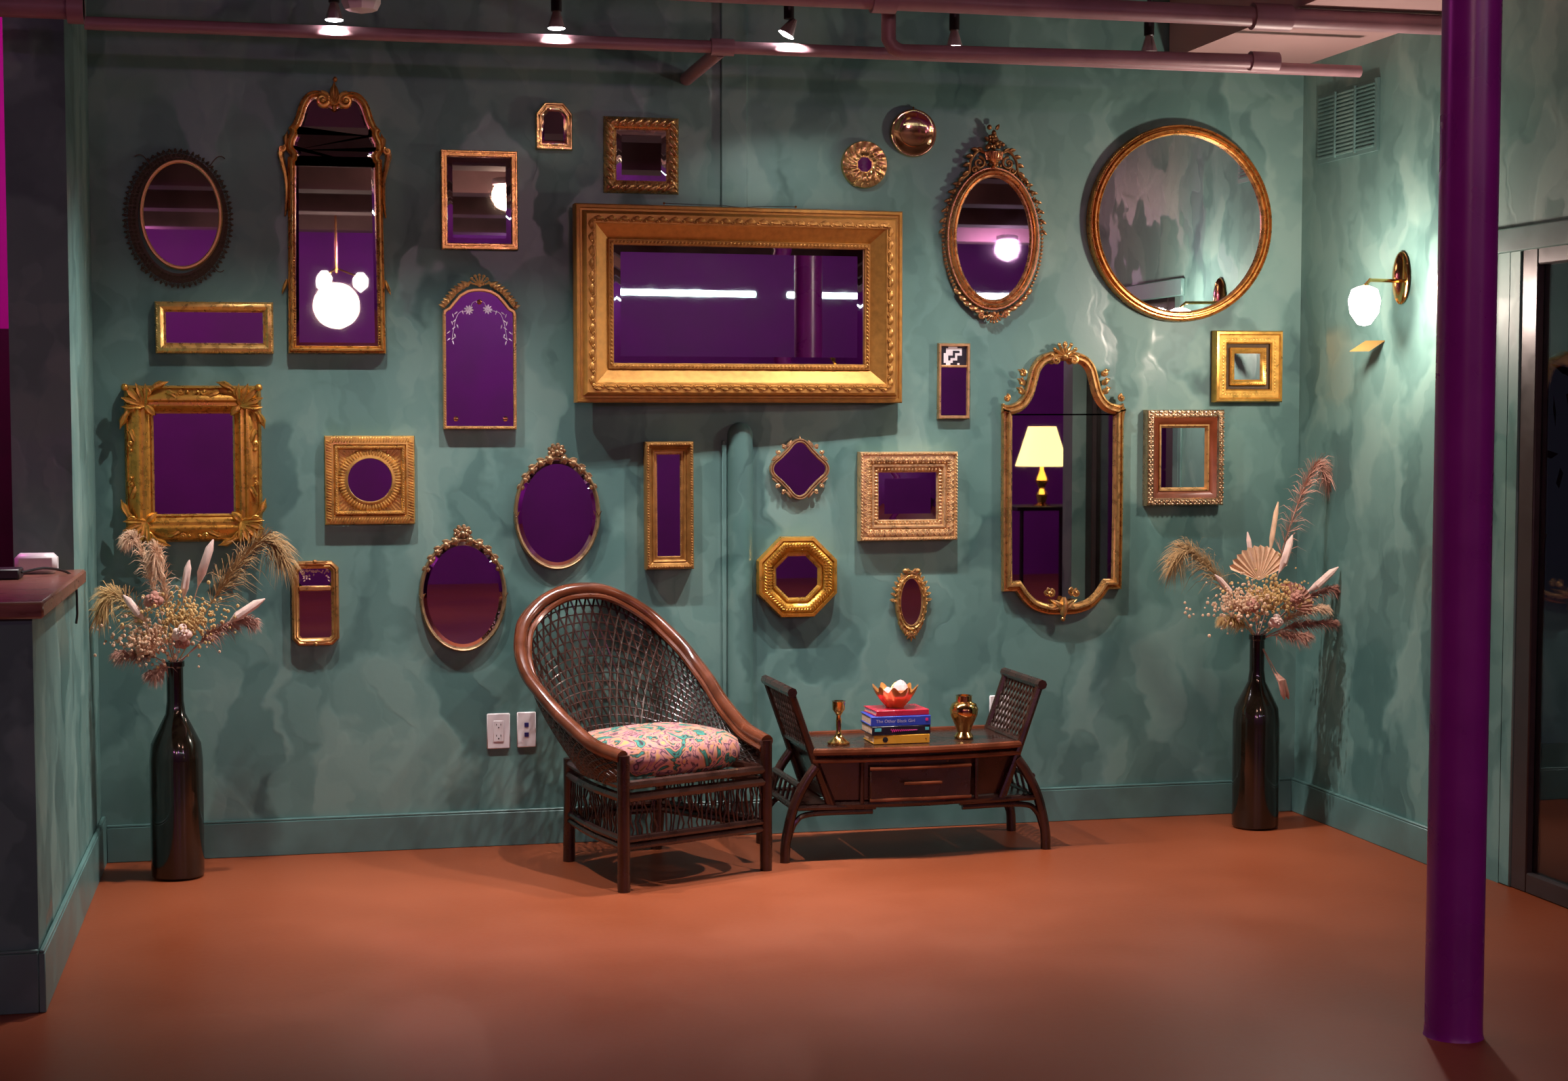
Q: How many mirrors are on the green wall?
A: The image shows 26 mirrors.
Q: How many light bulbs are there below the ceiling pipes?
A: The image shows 5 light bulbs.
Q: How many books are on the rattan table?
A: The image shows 4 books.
